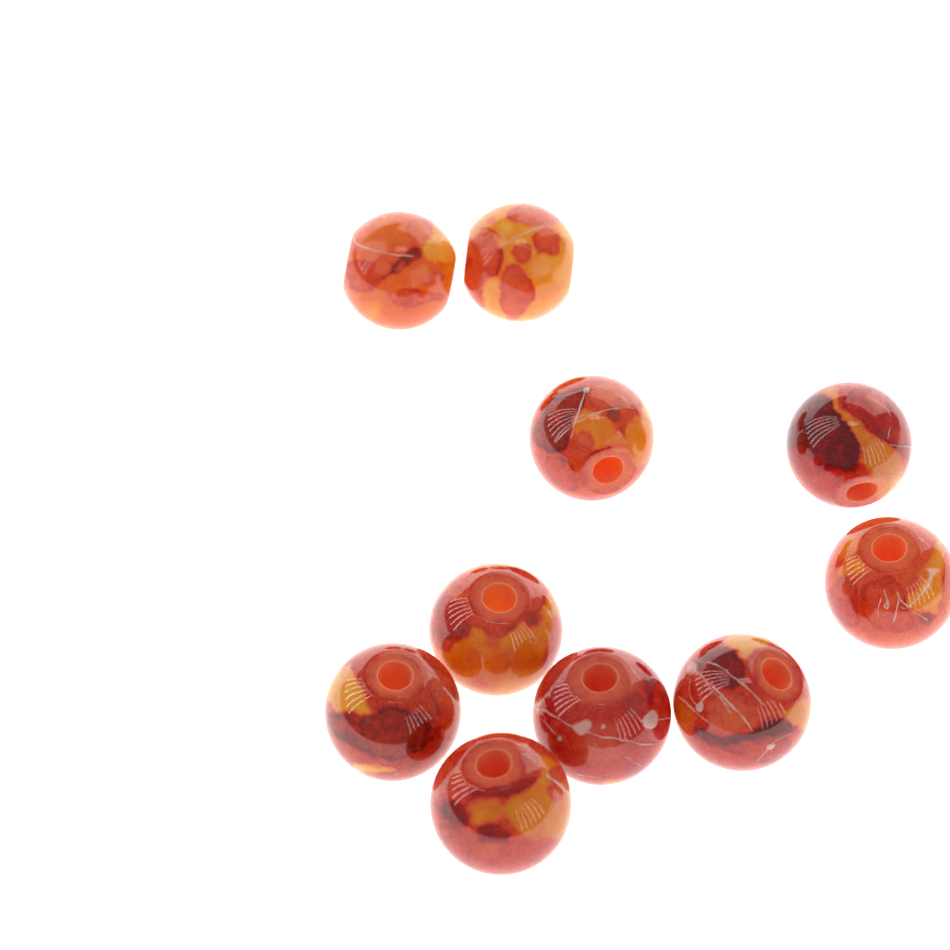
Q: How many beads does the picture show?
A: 10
